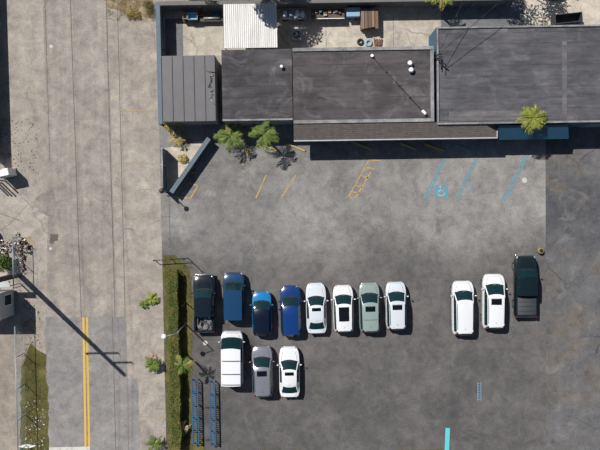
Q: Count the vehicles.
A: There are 14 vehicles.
